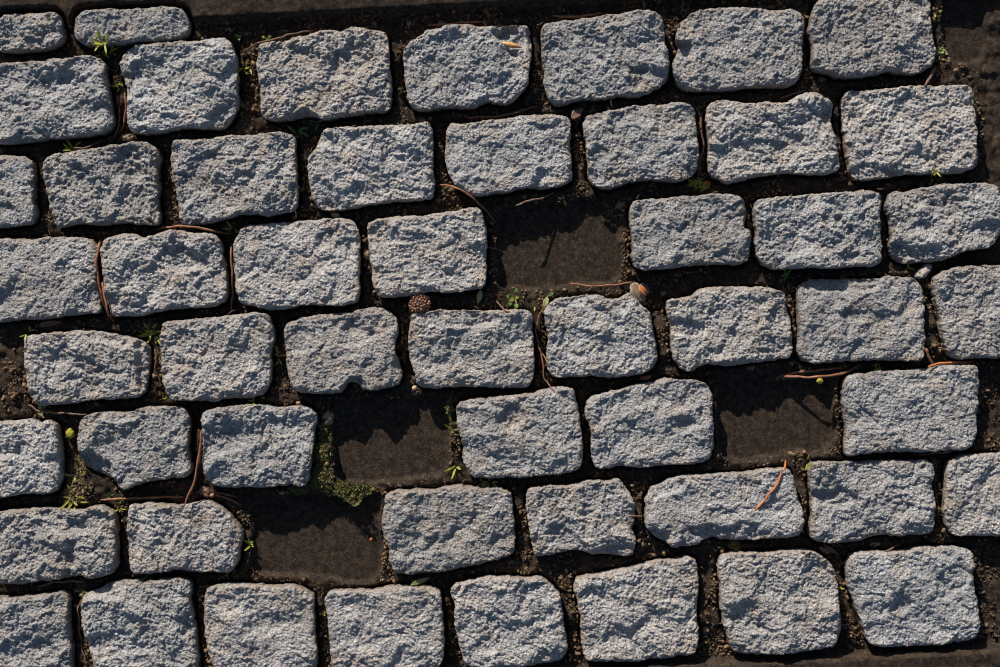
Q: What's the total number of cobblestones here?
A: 53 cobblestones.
